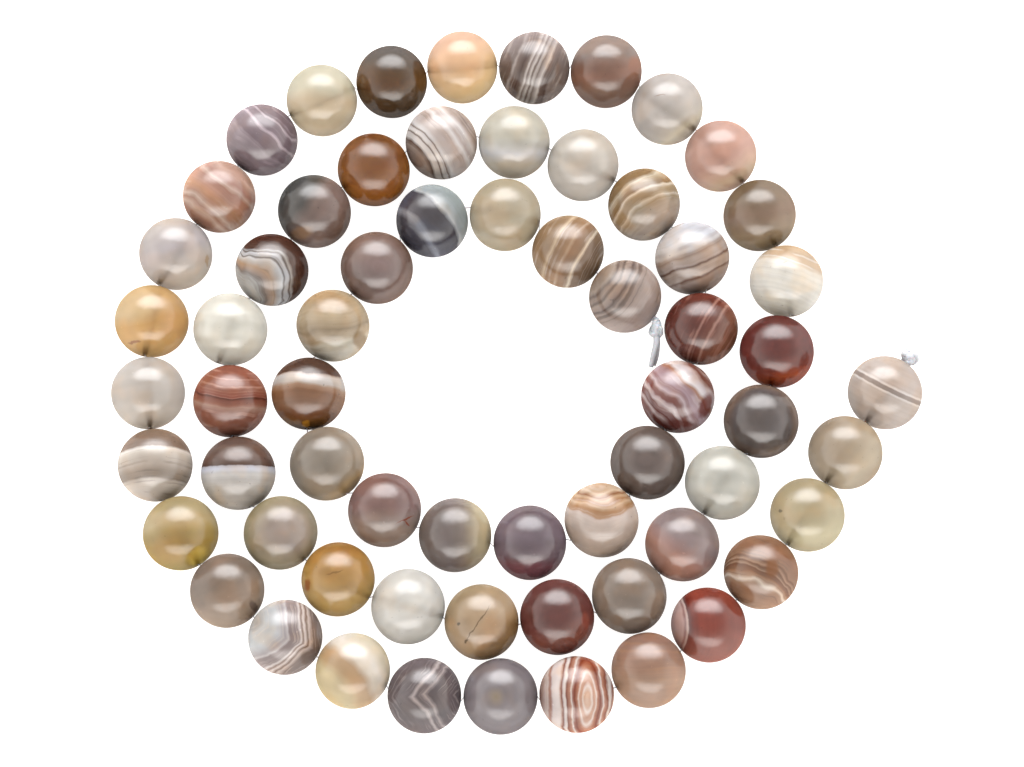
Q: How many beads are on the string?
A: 64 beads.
